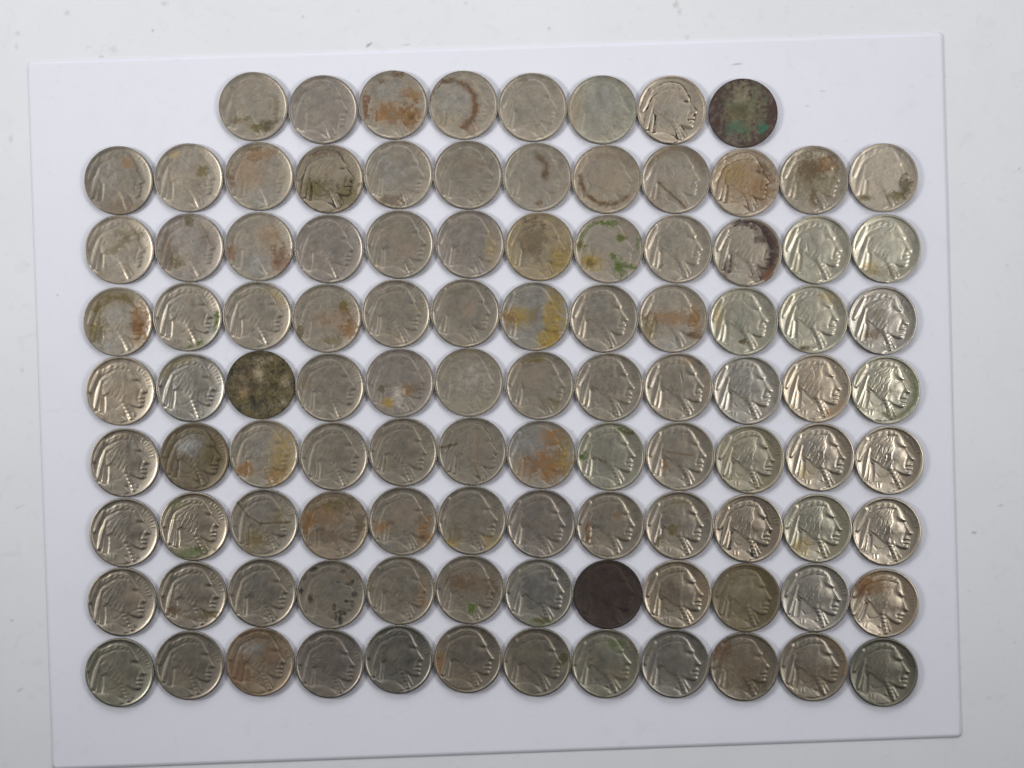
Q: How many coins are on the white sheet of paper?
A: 104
